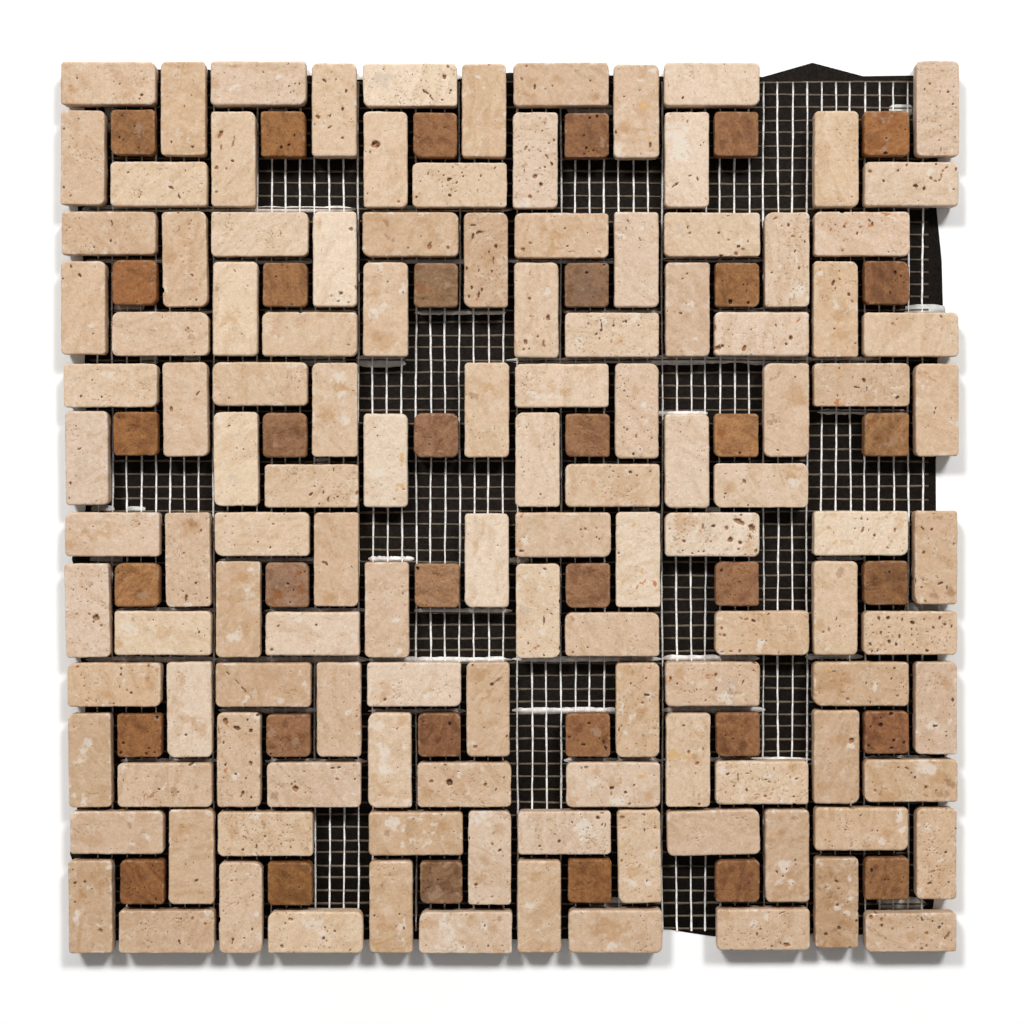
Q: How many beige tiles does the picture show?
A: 122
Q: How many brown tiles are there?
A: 36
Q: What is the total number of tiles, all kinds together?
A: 158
